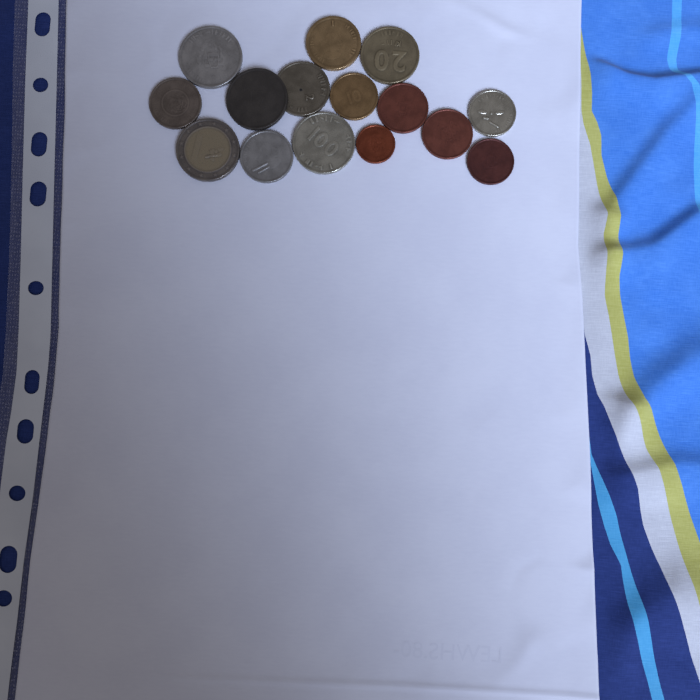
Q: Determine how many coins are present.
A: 15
